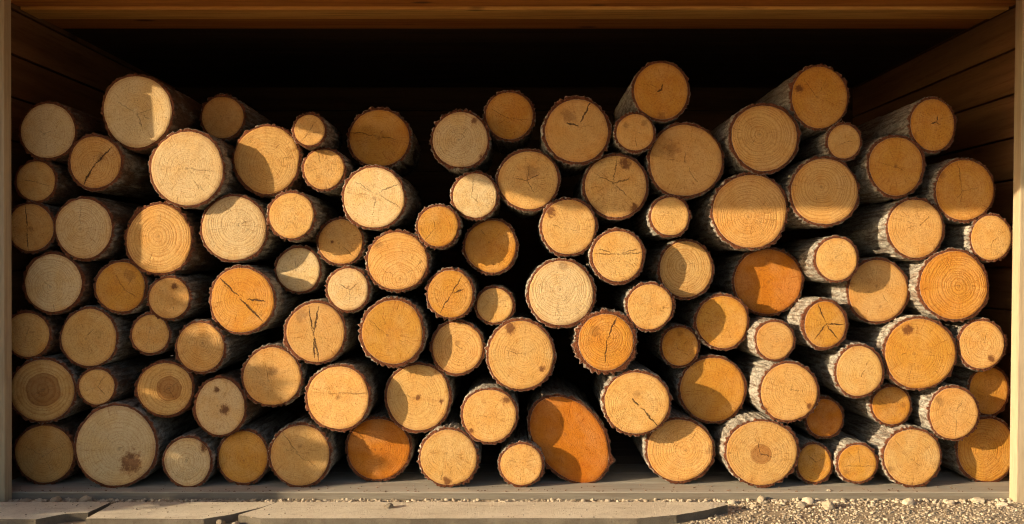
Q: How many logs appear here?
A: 103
